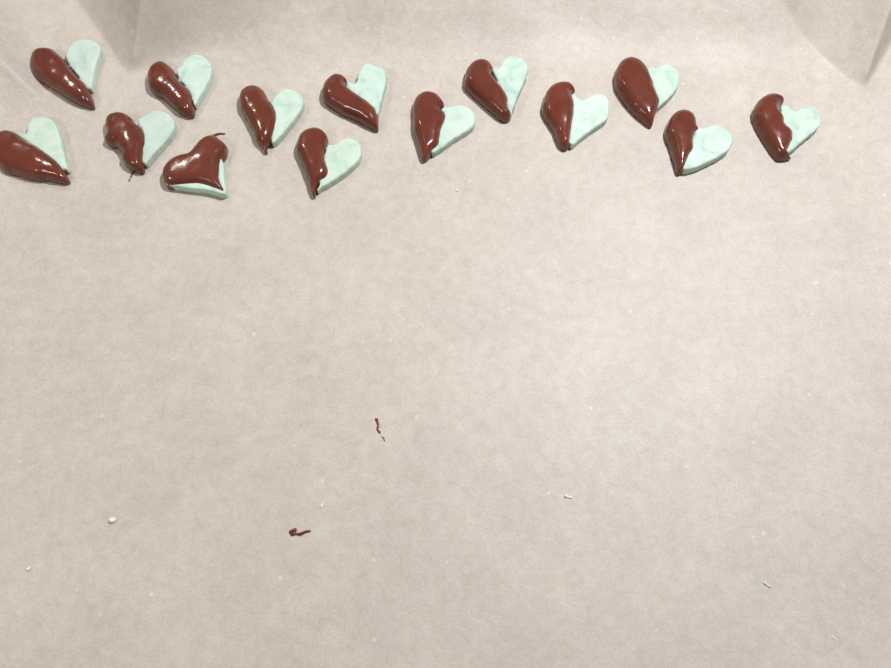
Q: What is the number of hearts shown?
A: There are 14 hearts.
